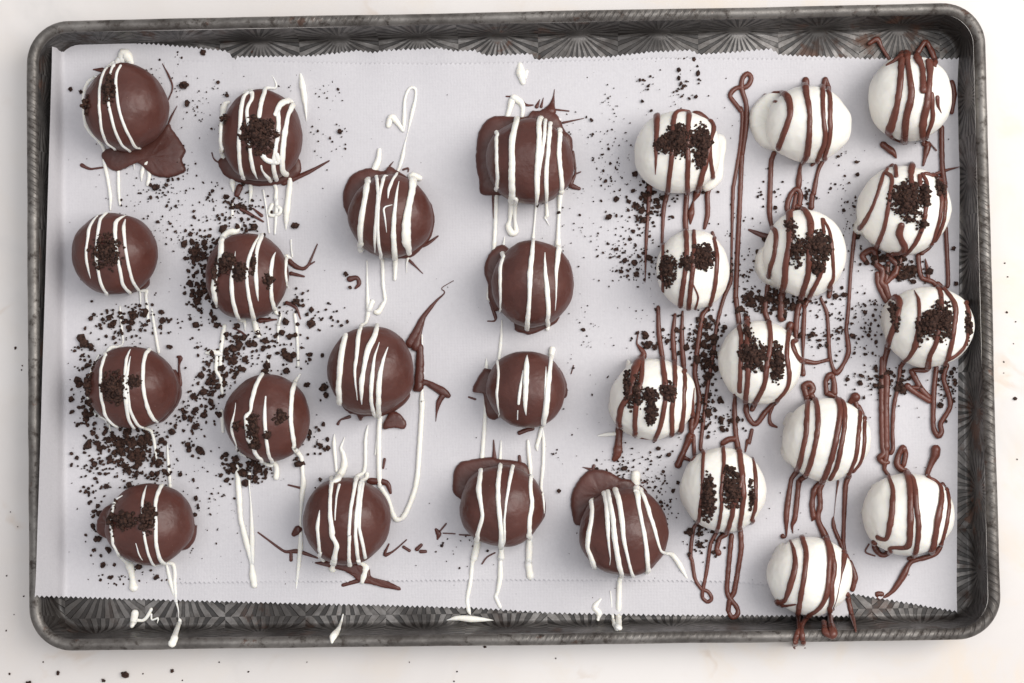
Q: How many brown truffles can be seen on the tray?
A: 15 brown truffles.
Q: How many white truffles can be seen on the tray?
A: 13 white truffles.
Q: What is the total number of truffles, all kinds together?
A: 28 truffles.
